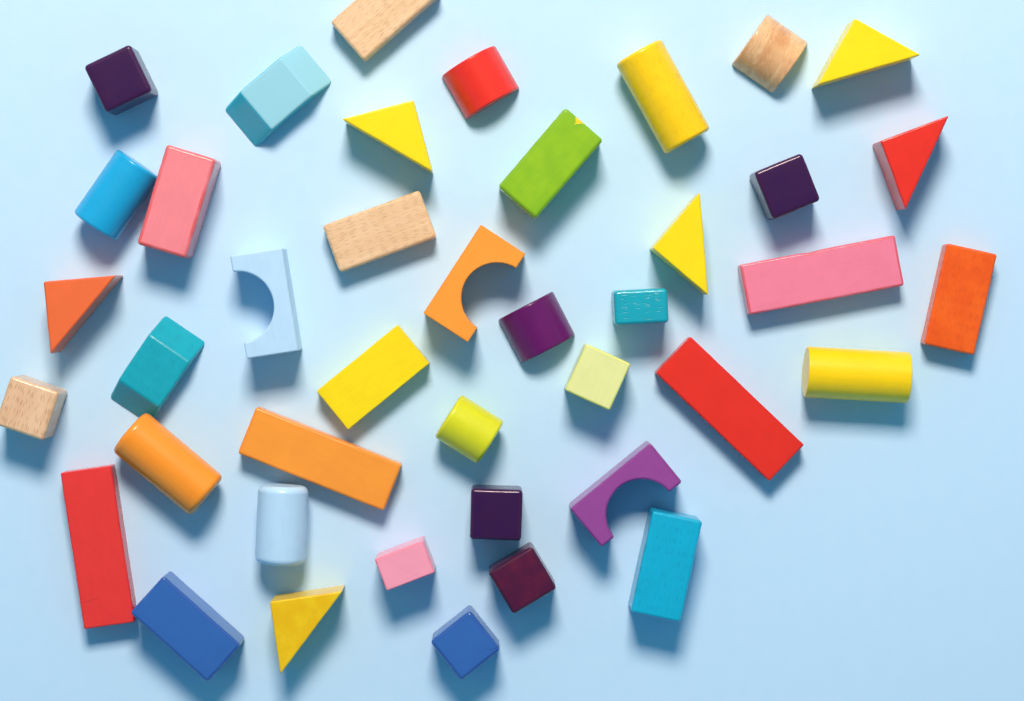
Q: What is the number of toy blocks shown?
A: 41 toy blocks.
